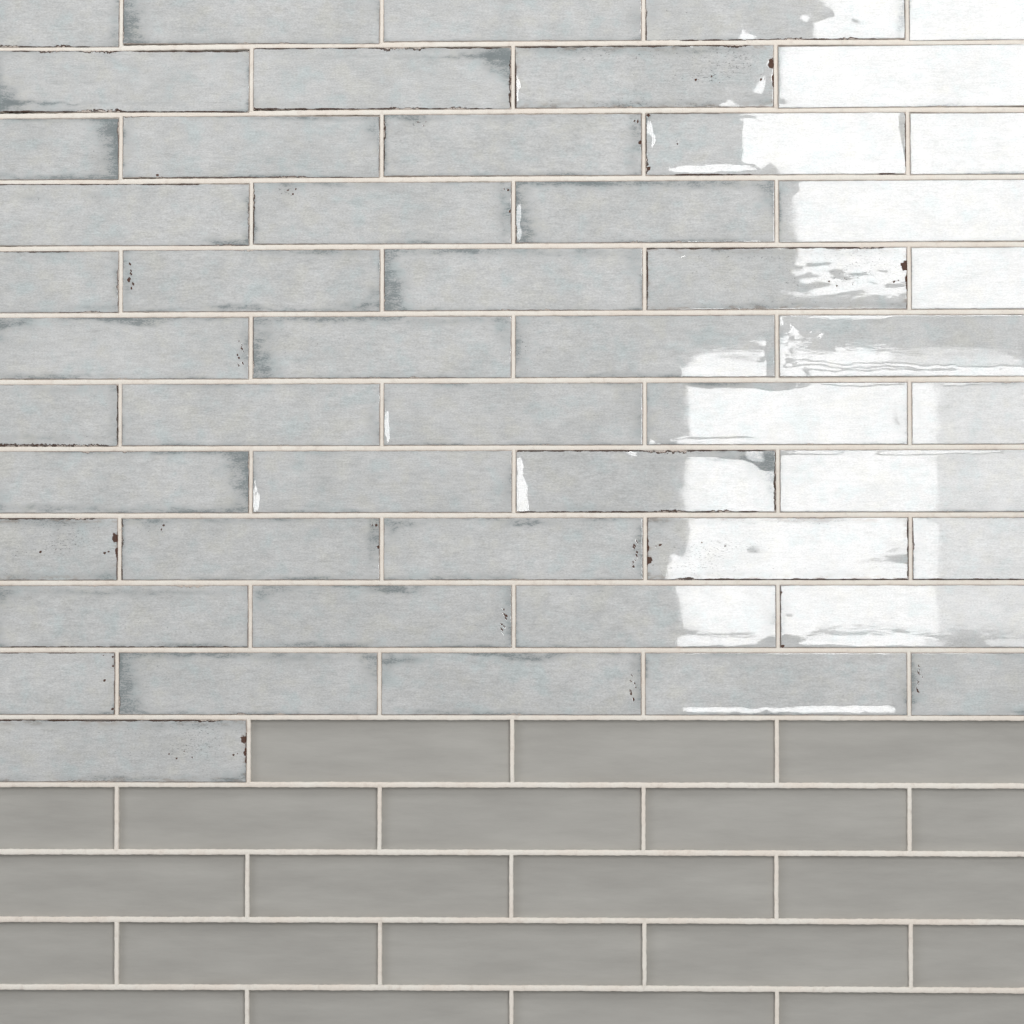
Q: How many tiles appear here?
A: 51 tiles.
